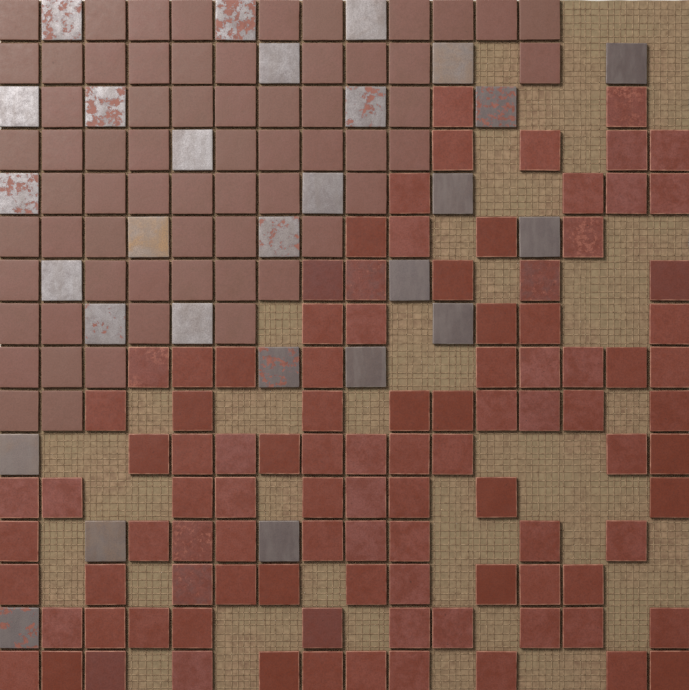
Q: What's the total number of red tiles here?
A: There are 101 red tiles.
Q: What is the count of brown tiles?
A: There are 64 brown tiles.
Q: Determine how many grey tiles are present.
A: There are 28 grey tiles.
